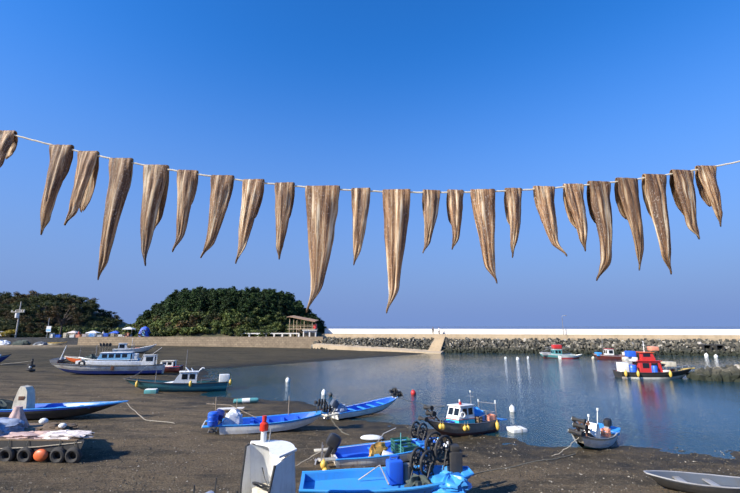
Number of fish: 23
